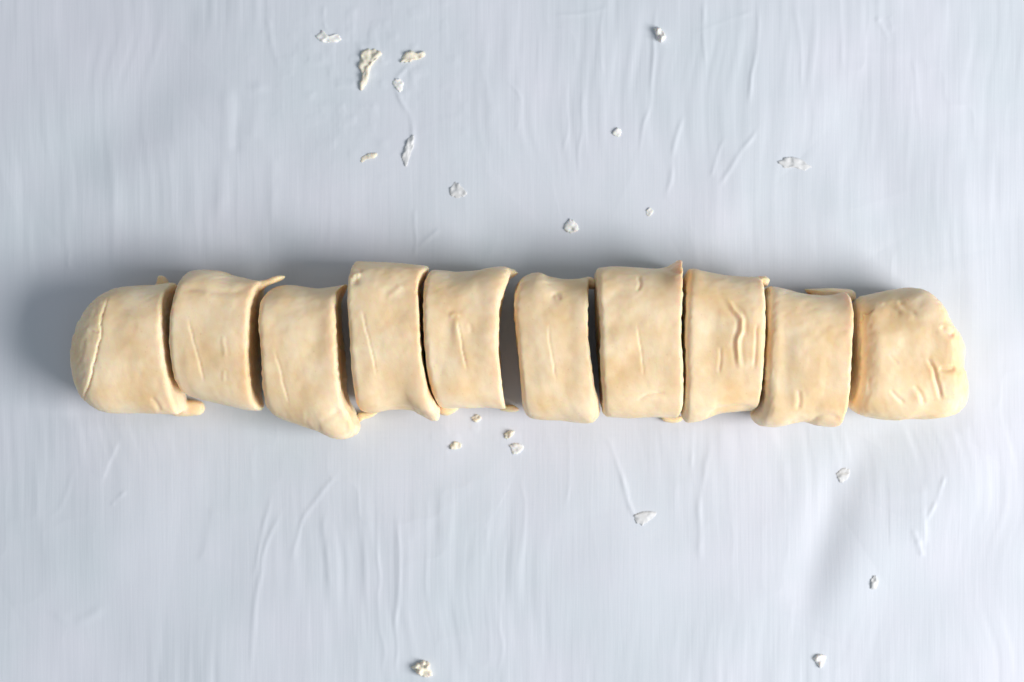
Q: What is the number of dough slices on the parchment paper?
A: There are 10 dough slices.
